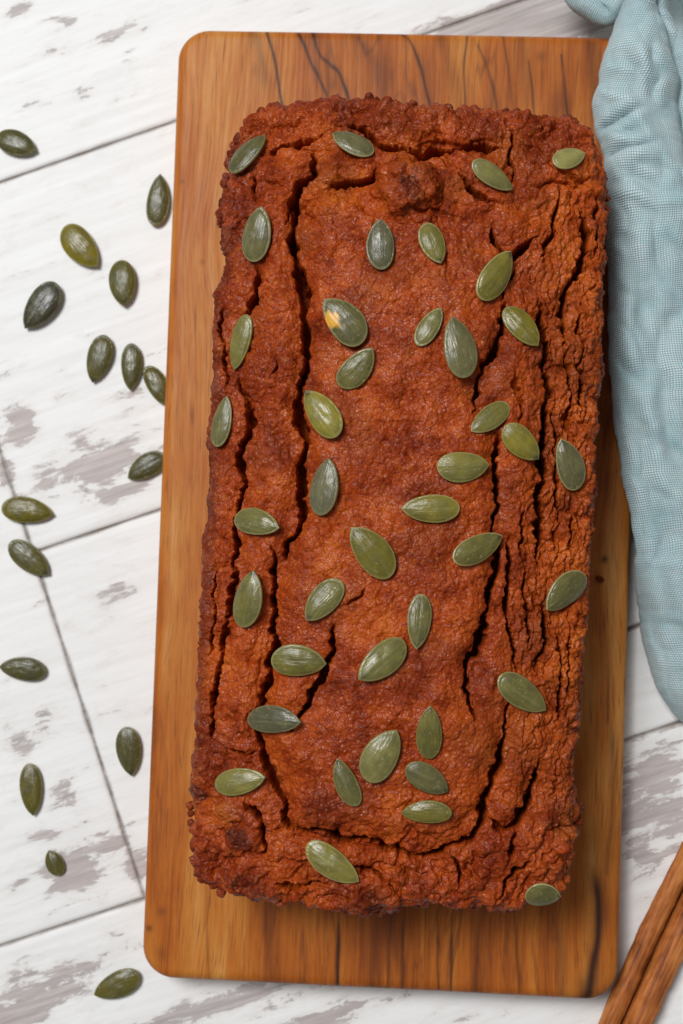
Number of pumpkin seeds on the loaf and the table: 57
